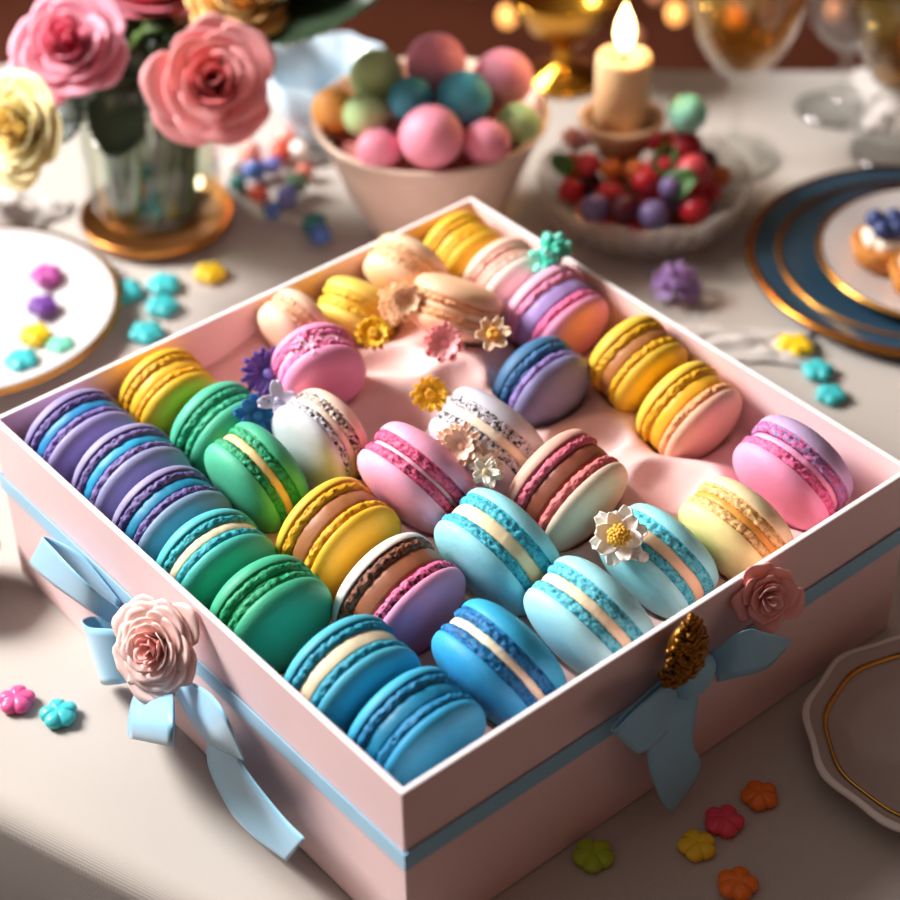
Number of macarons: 33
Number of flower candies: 20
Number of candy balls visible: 12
